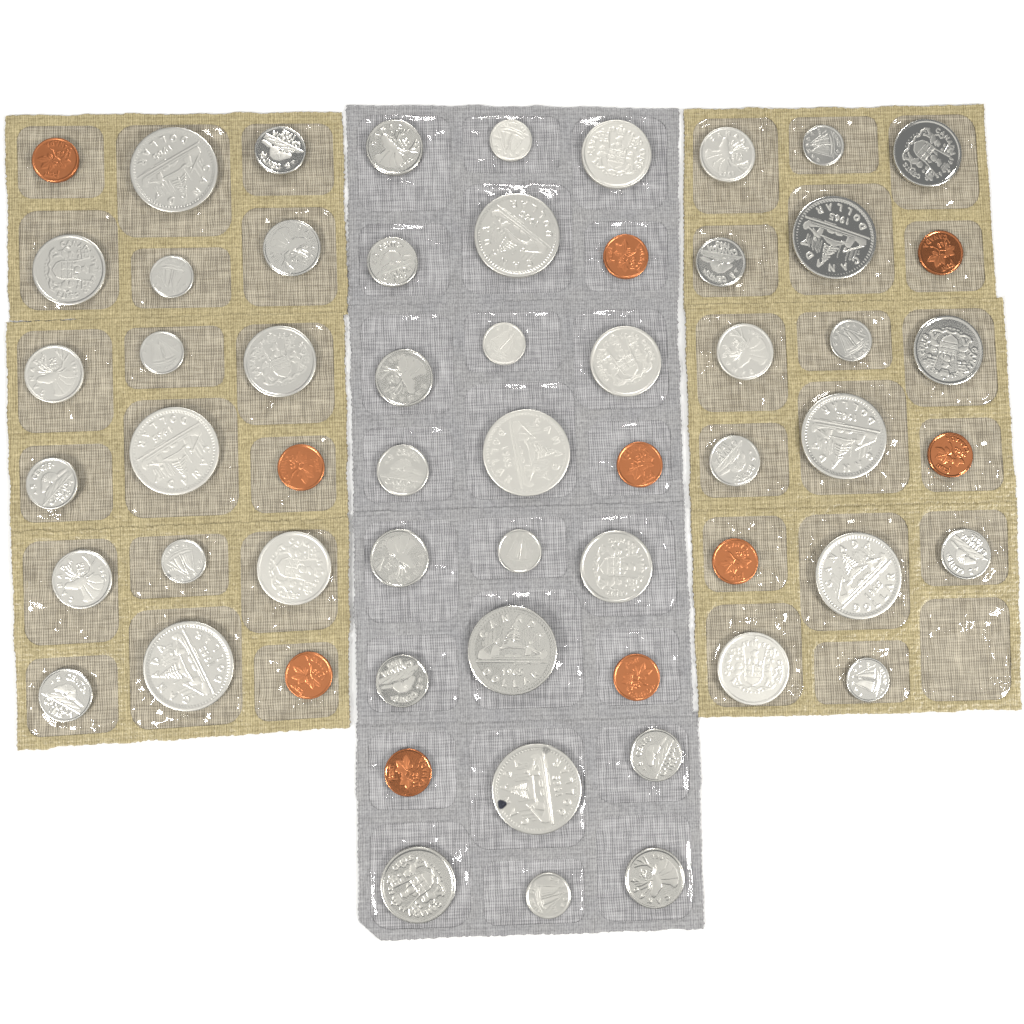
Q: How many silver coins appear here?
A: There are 49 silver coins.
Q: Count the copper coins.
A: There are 10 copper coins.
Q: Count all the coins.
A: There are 59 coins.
